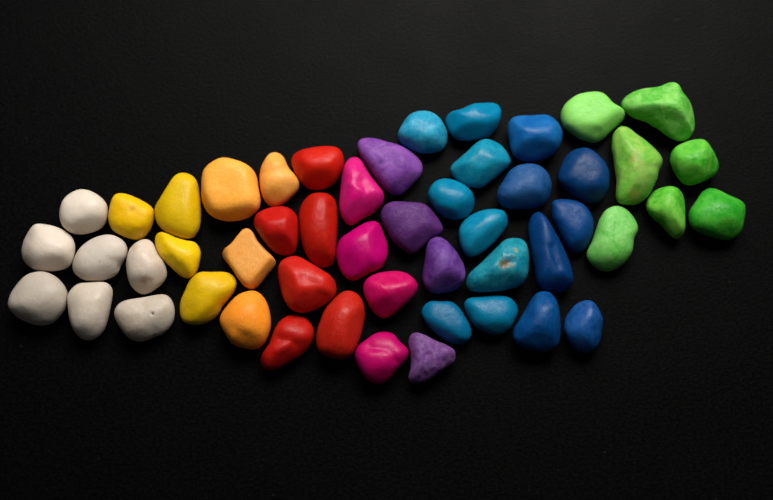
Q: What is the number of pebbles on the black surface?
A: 51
